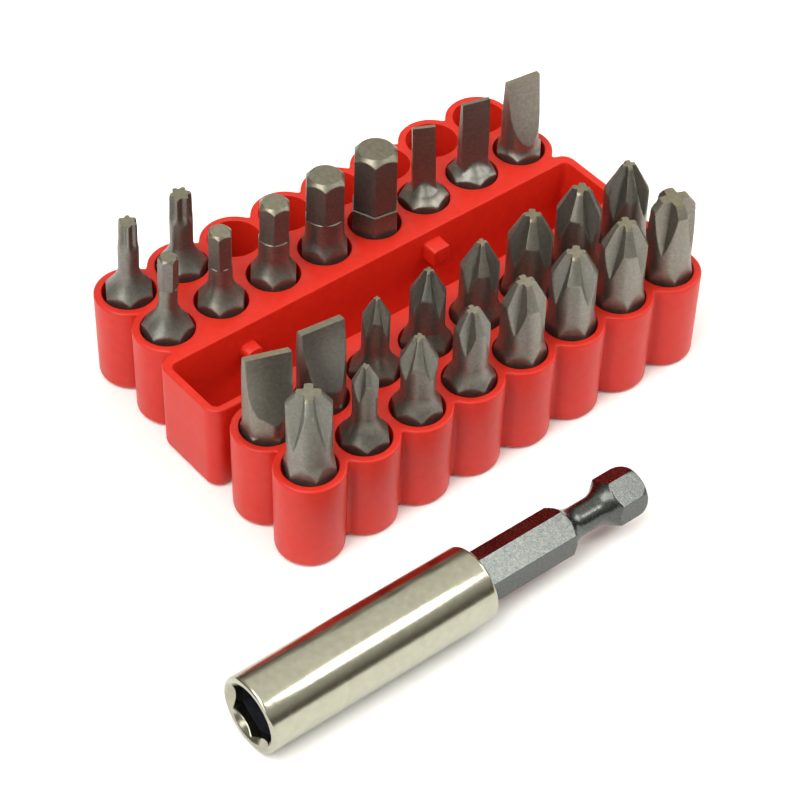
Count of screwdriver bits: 26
